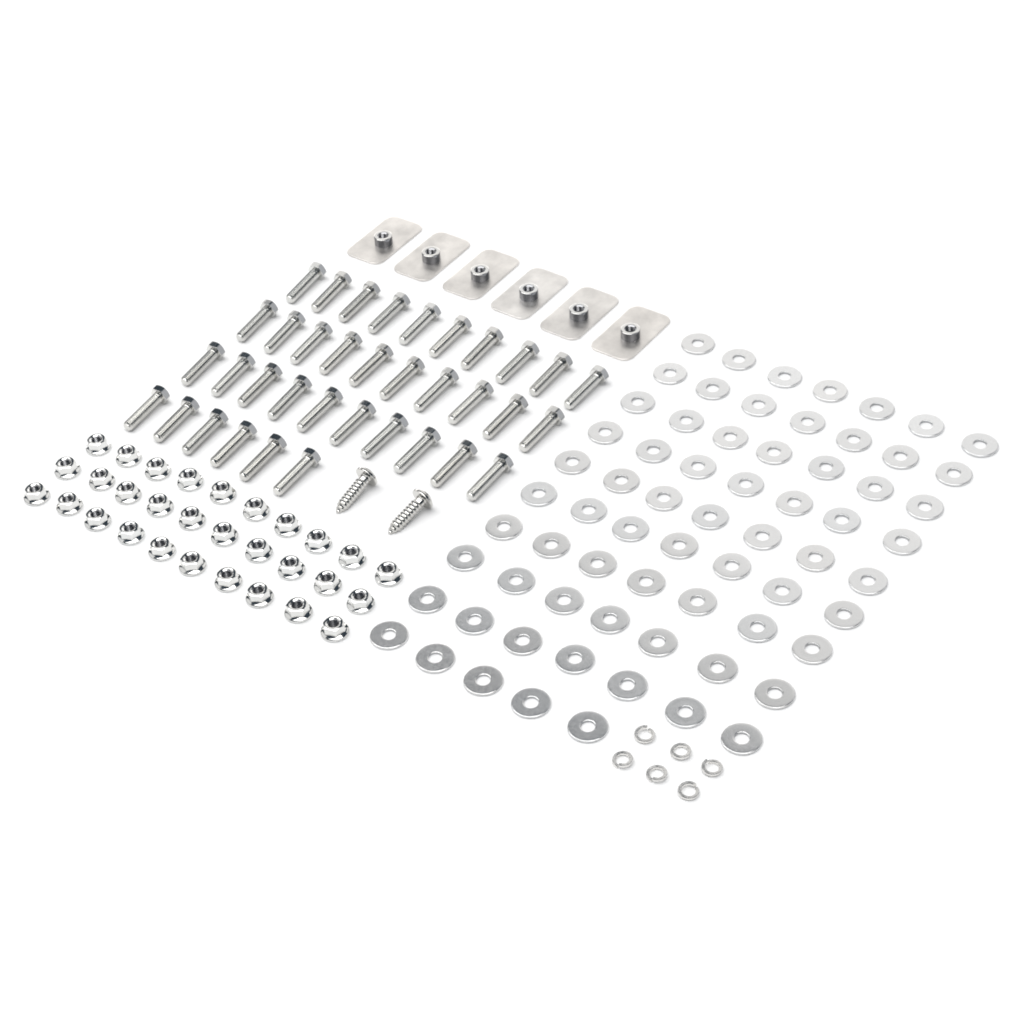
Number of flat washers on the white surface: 68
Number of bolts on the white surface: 36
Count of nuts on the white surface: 30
